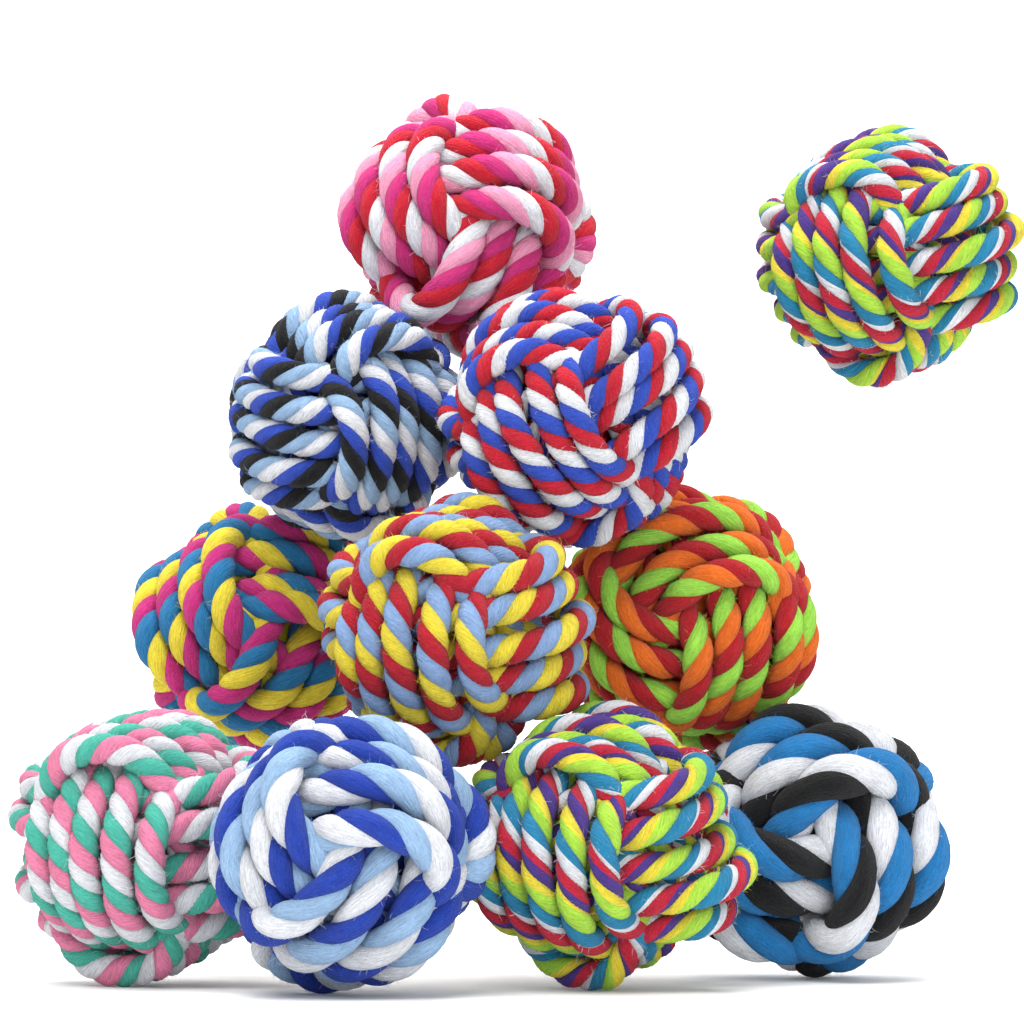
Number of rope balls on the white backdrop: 11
